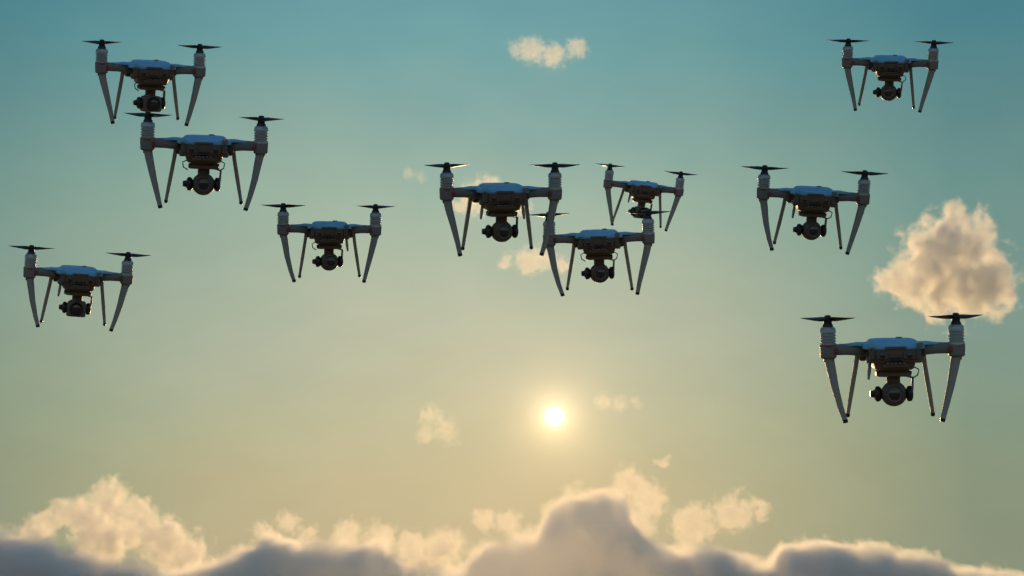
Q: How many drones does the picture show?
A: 10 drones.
